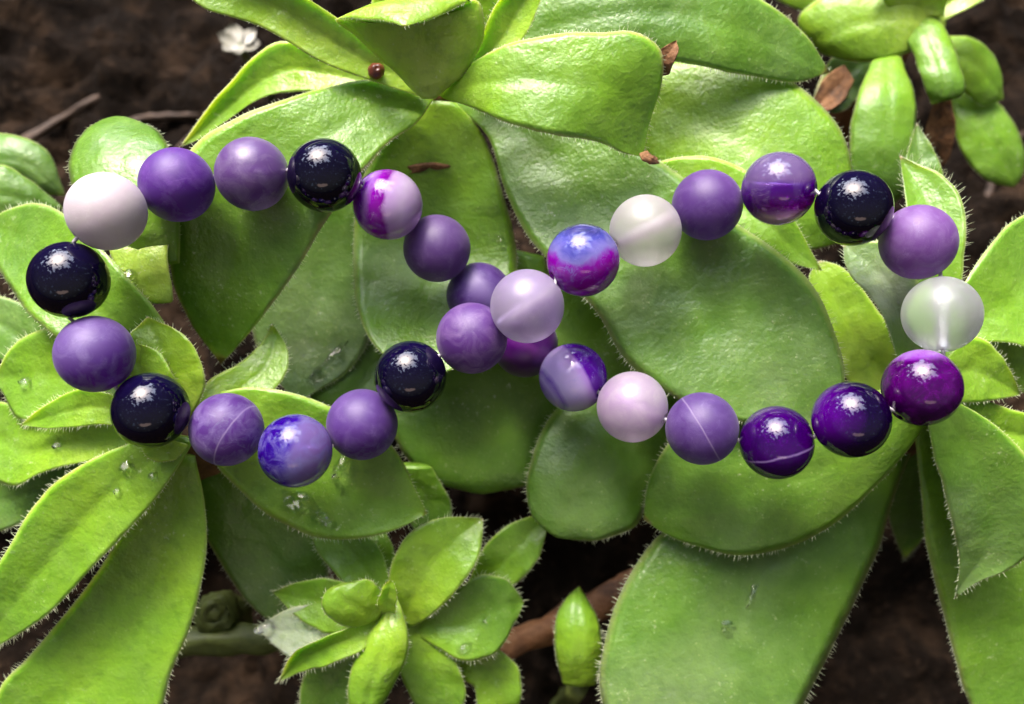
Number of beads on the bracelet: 30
